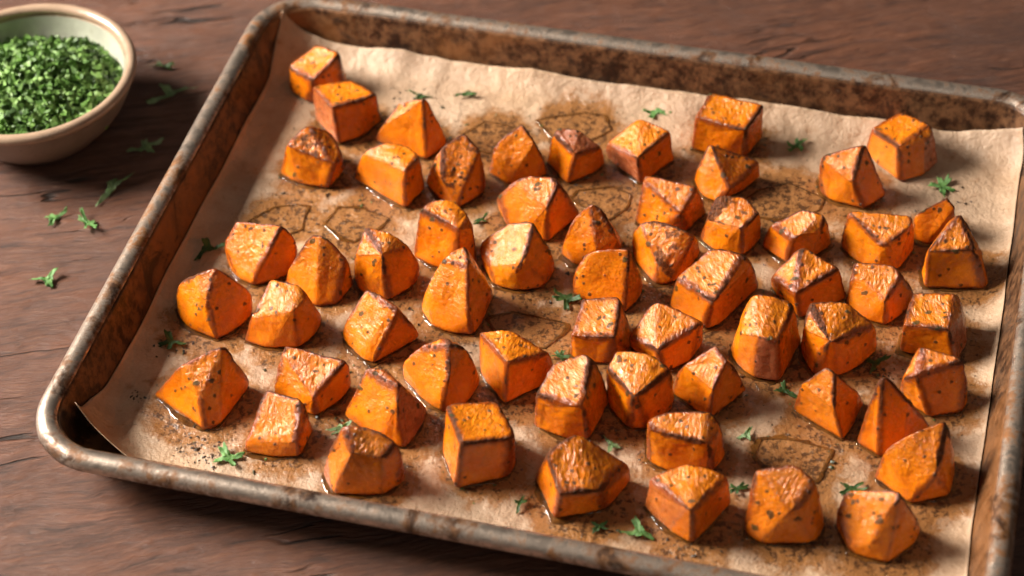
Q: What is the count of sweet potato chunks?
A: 60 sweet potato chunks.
